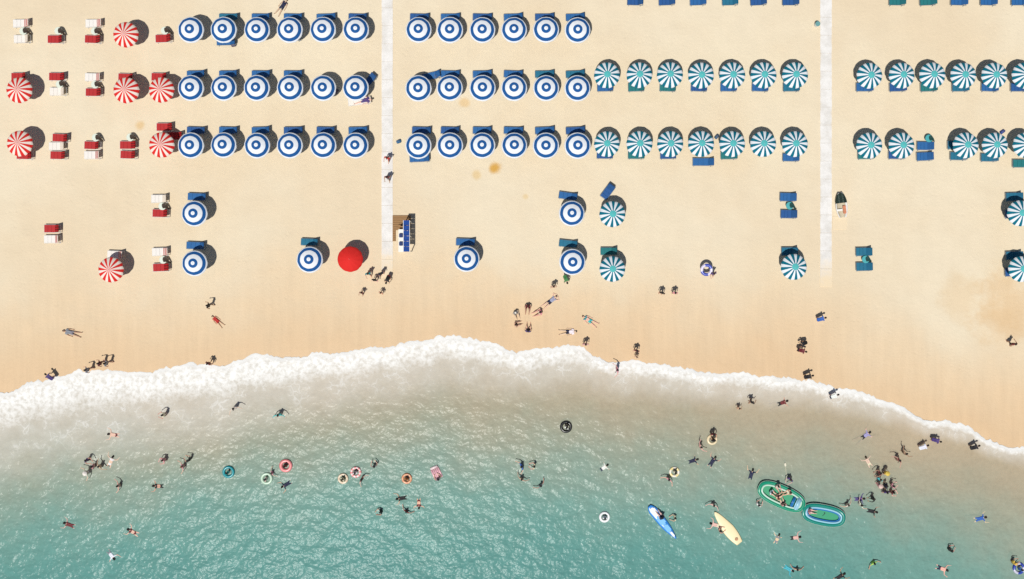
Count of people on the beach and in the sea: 135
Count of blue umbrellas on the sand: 42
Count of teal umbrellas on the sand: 30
